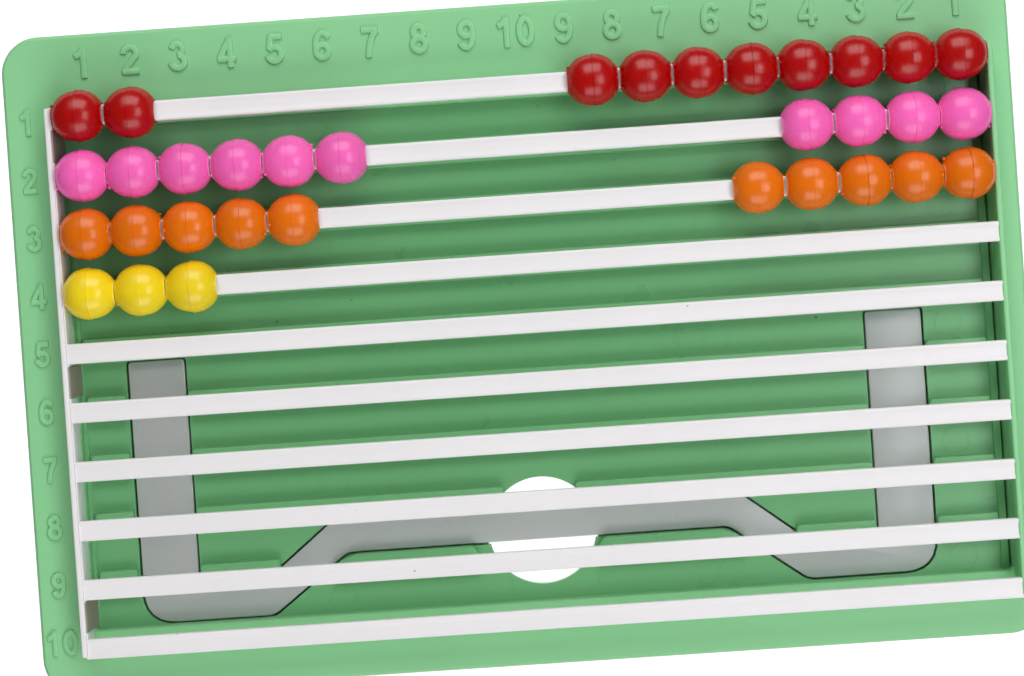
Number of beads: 33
